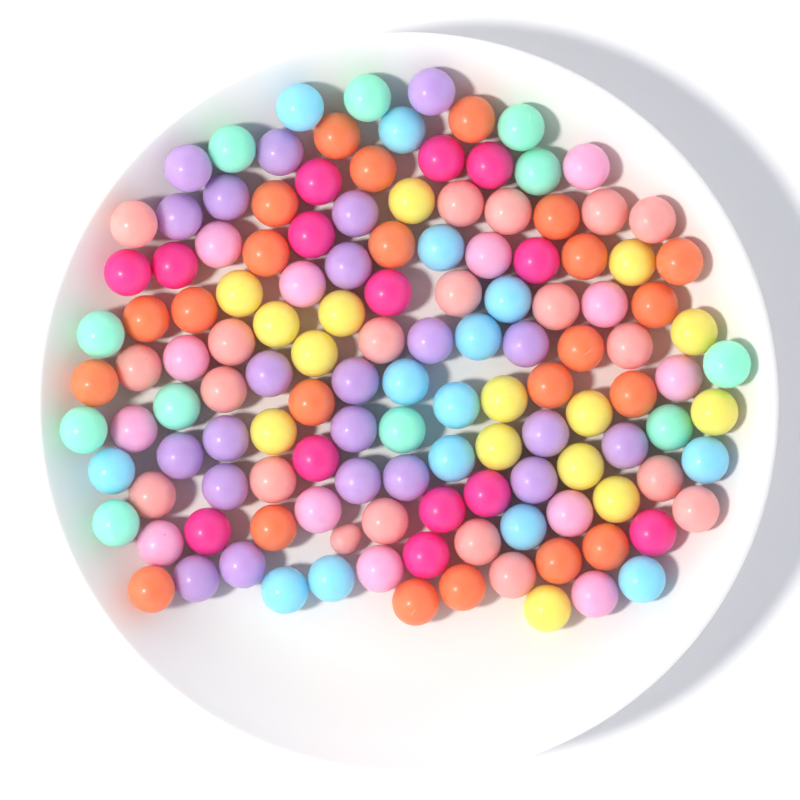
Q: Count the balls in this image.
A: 132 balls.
